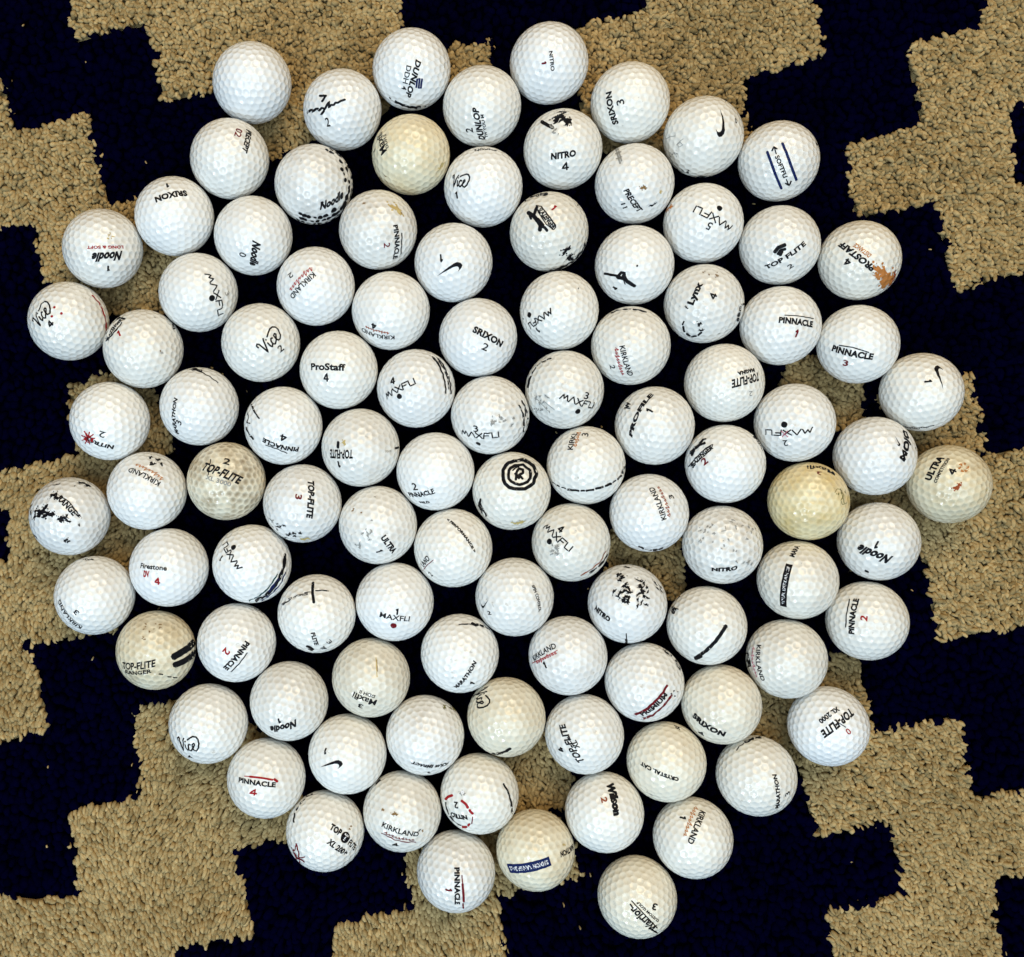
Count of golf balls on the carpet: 101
